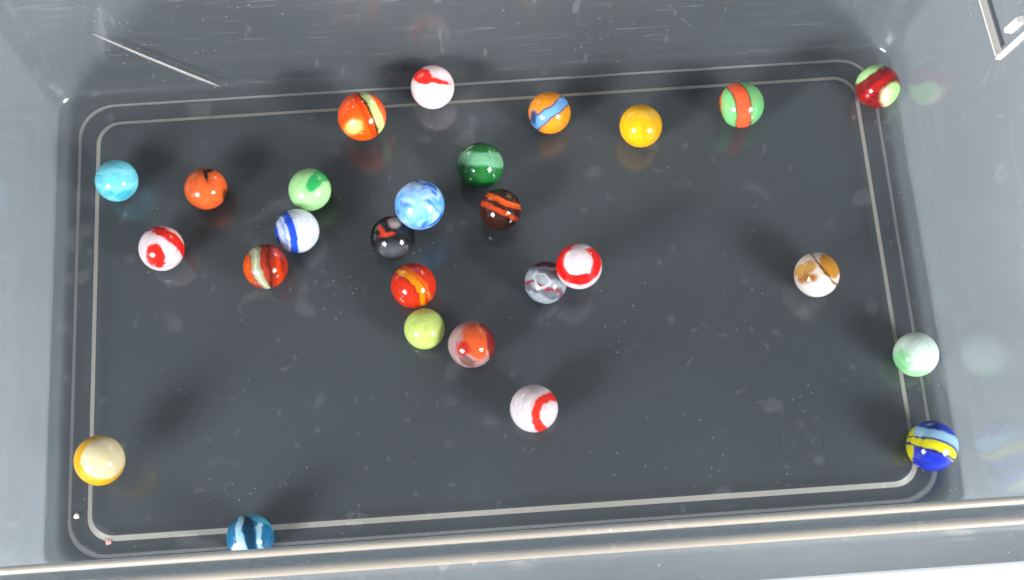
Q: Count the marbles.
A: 27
